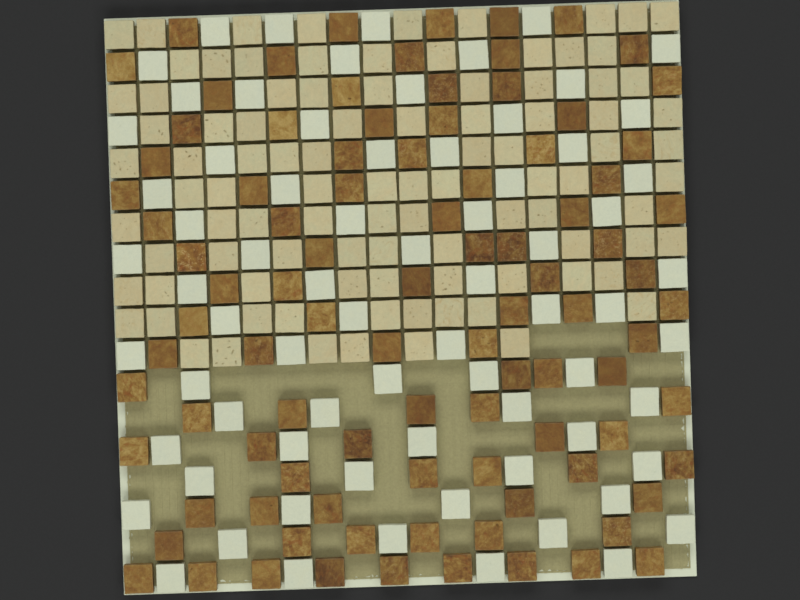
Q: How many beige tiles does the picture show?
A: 96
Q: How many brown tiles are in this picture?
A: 94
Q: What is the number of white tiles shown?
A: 72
